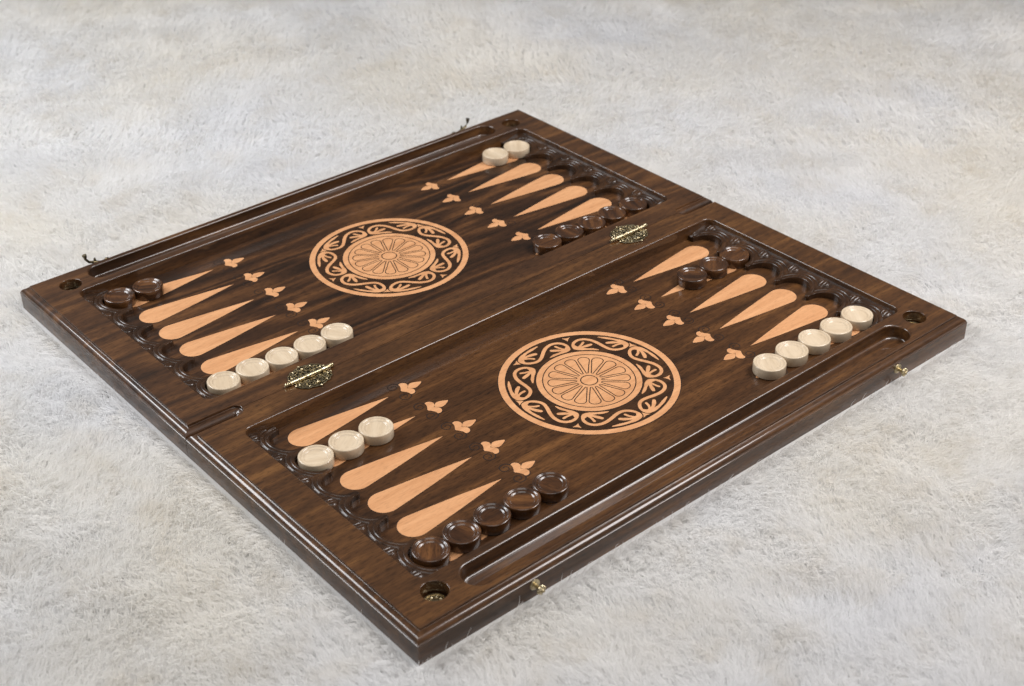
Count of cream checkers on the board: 15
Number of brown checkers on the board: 15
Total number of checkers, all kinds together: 30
